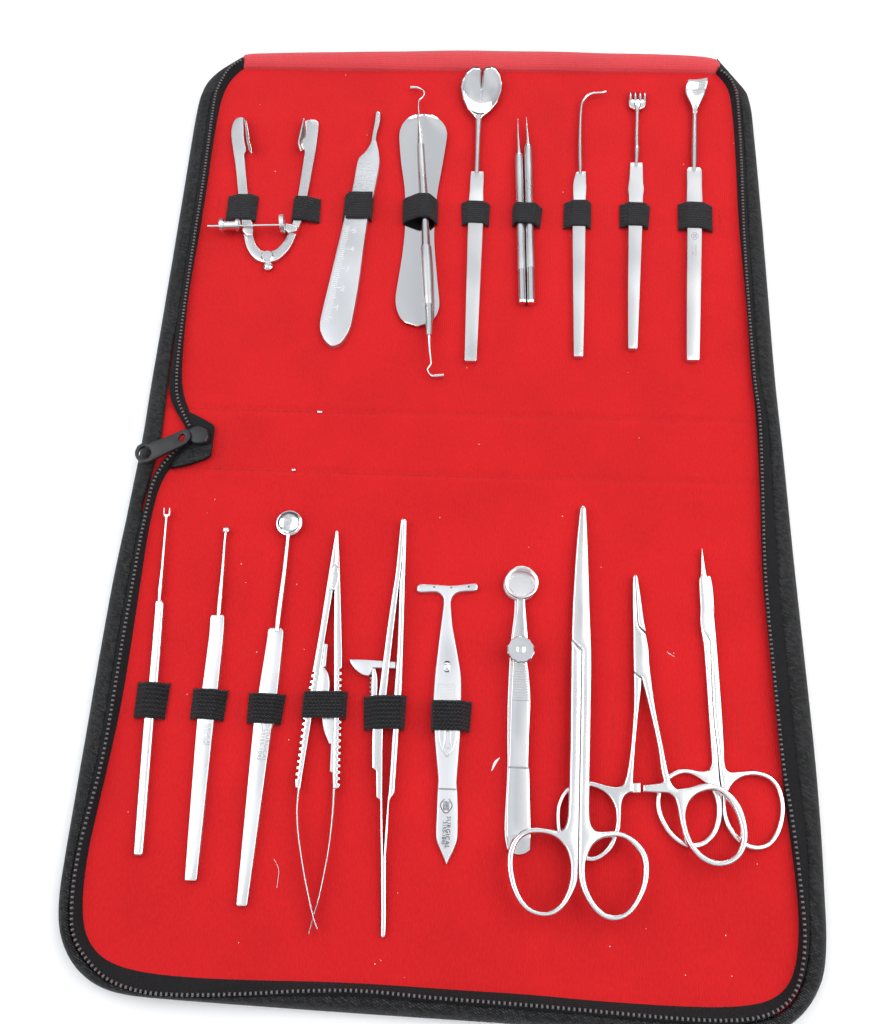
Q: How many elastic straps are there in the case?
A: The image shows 15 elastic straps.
